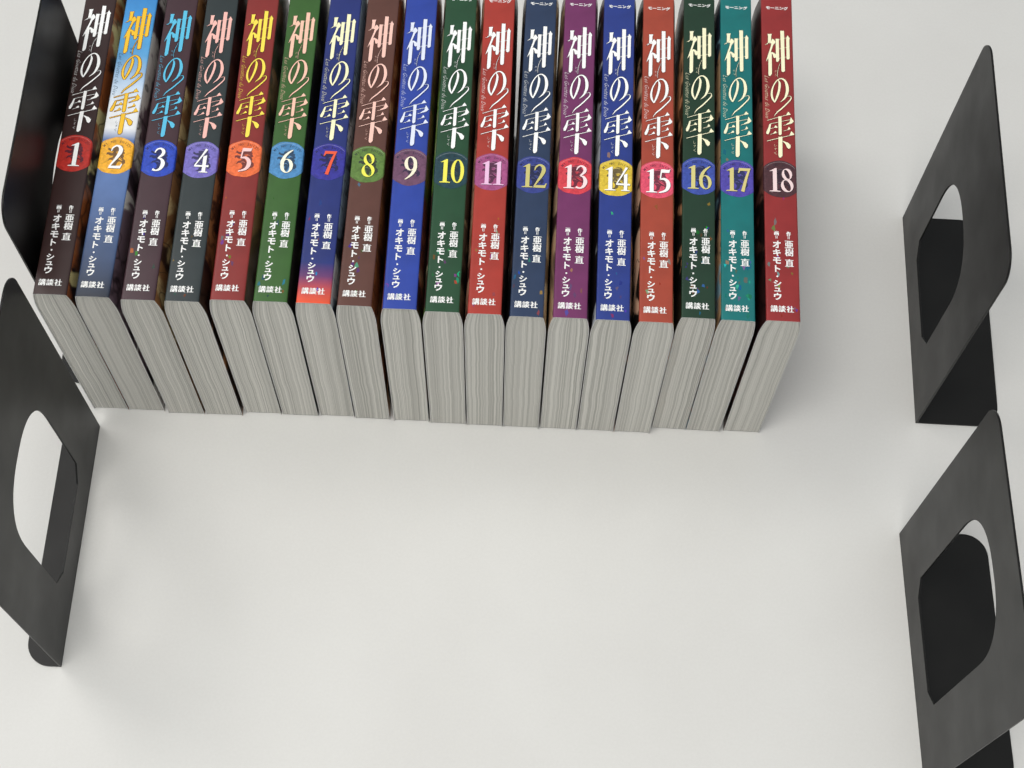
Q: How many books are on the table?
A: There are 18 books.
